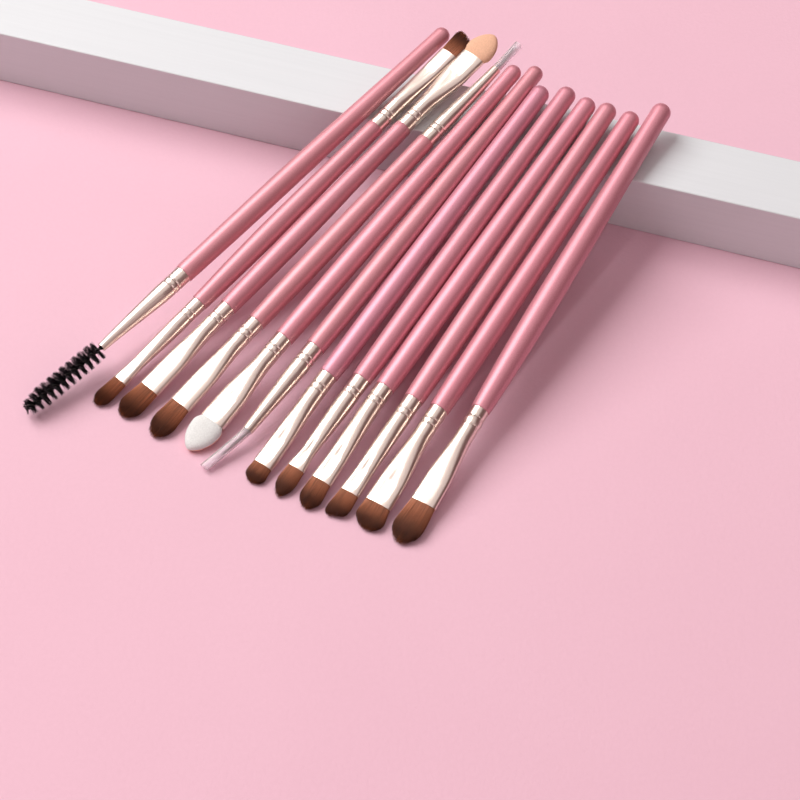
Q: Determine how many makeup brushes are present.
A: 12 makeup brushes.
